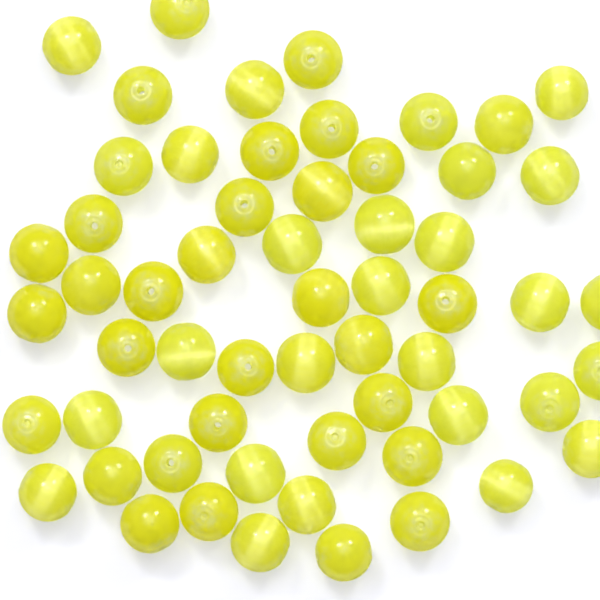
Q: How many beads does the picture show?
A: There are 58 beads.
